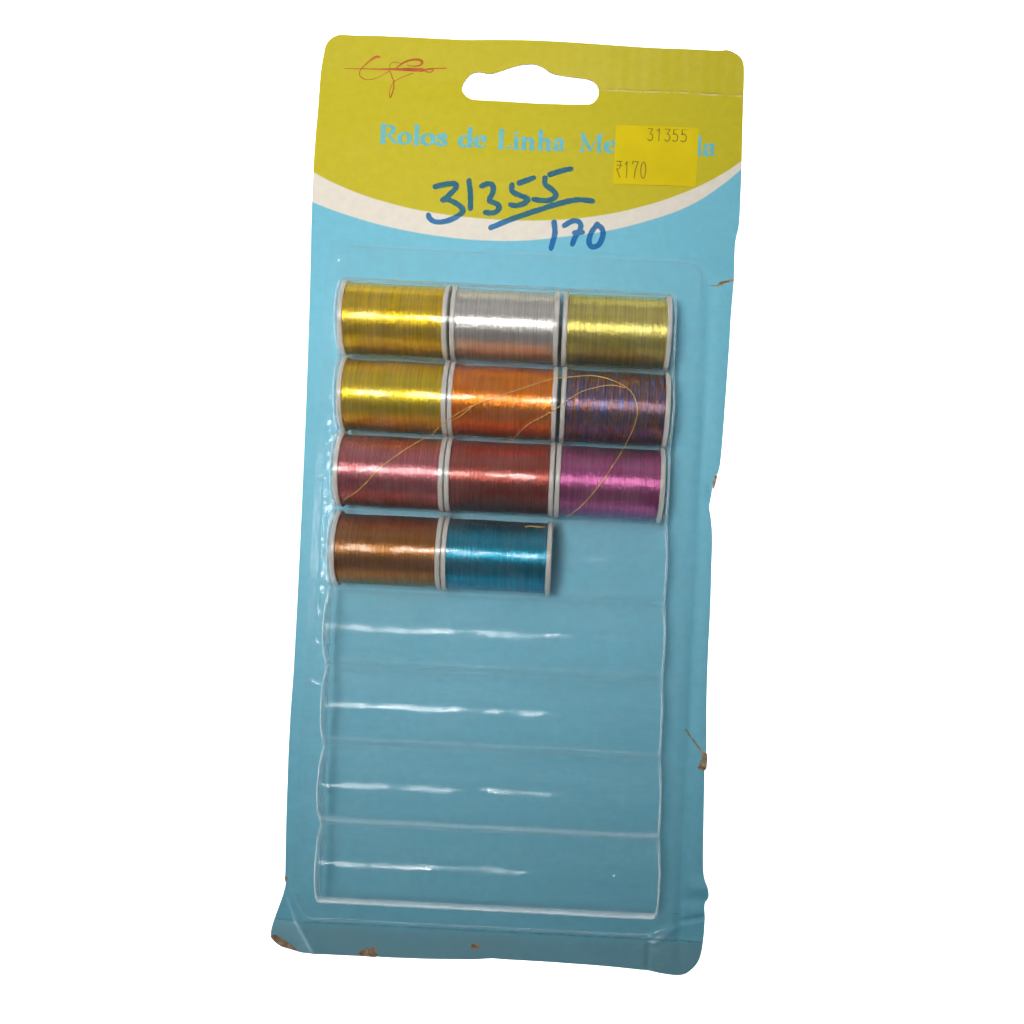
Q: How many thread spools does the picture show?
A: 11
